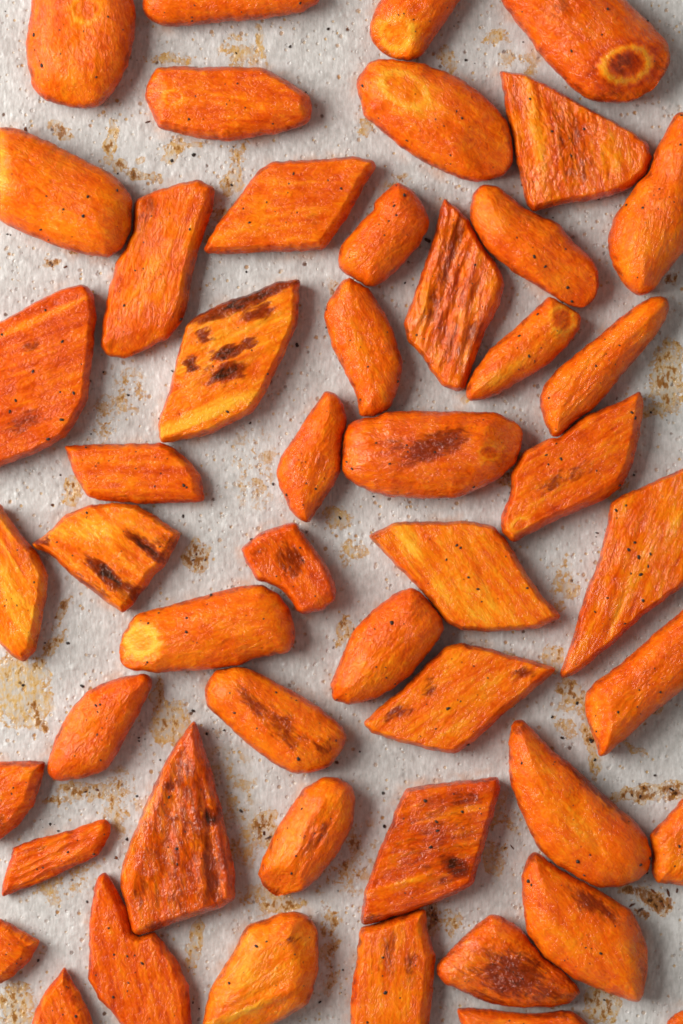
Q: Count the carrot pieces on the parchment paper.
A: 50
